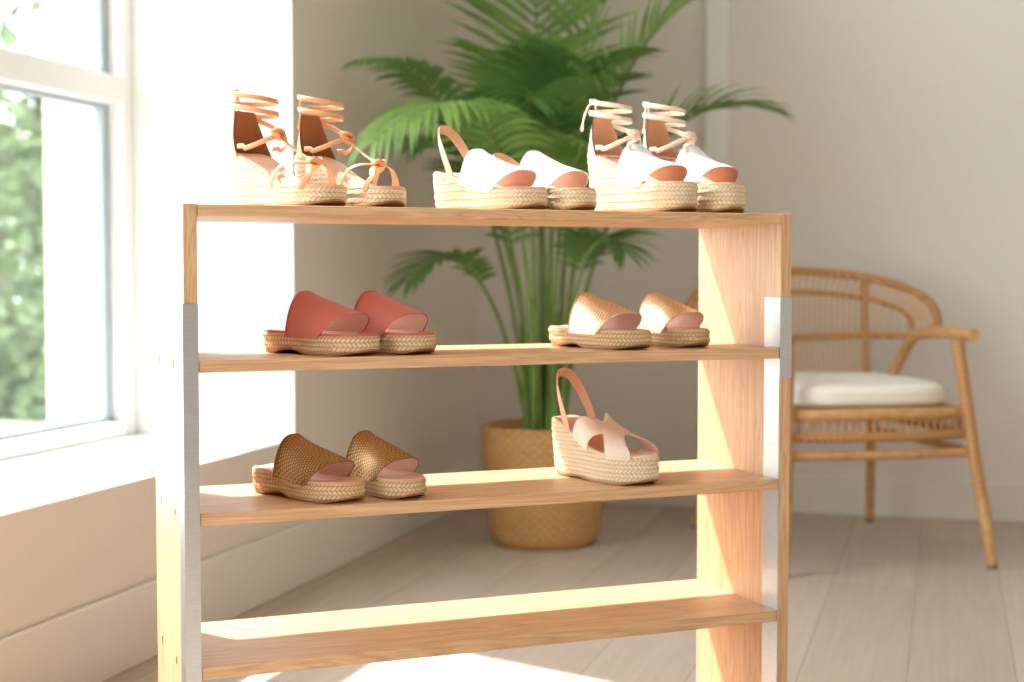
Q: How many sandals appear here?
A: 13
